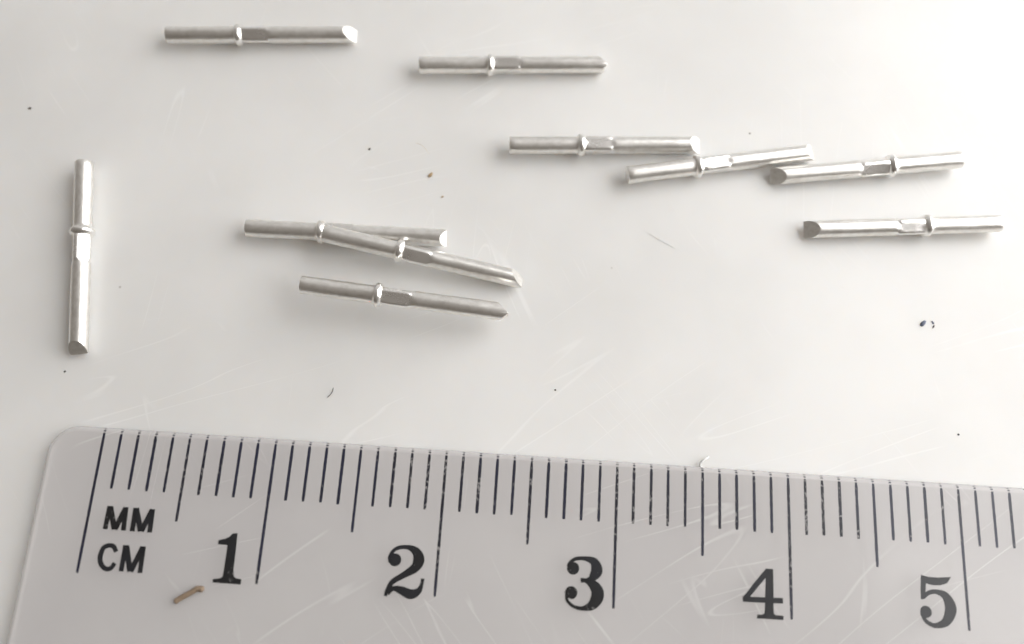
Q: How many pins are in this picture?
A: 10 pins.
